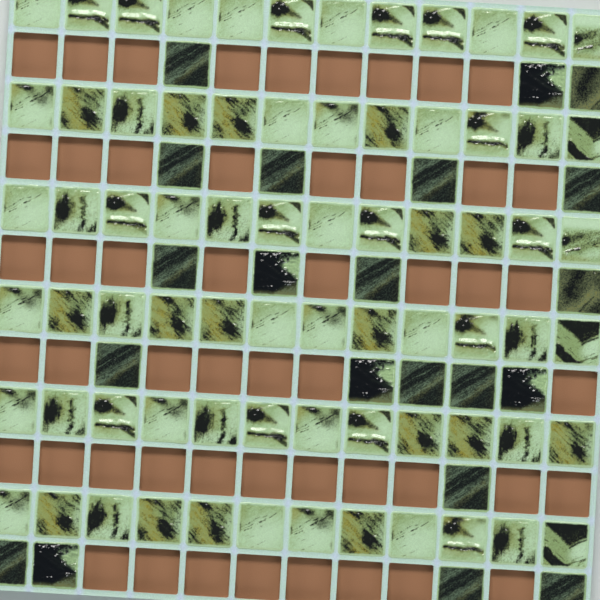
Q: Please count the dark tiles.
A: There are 21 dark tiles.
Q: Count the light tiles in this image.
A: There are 72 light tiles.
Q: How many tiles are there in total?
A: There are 93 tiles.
